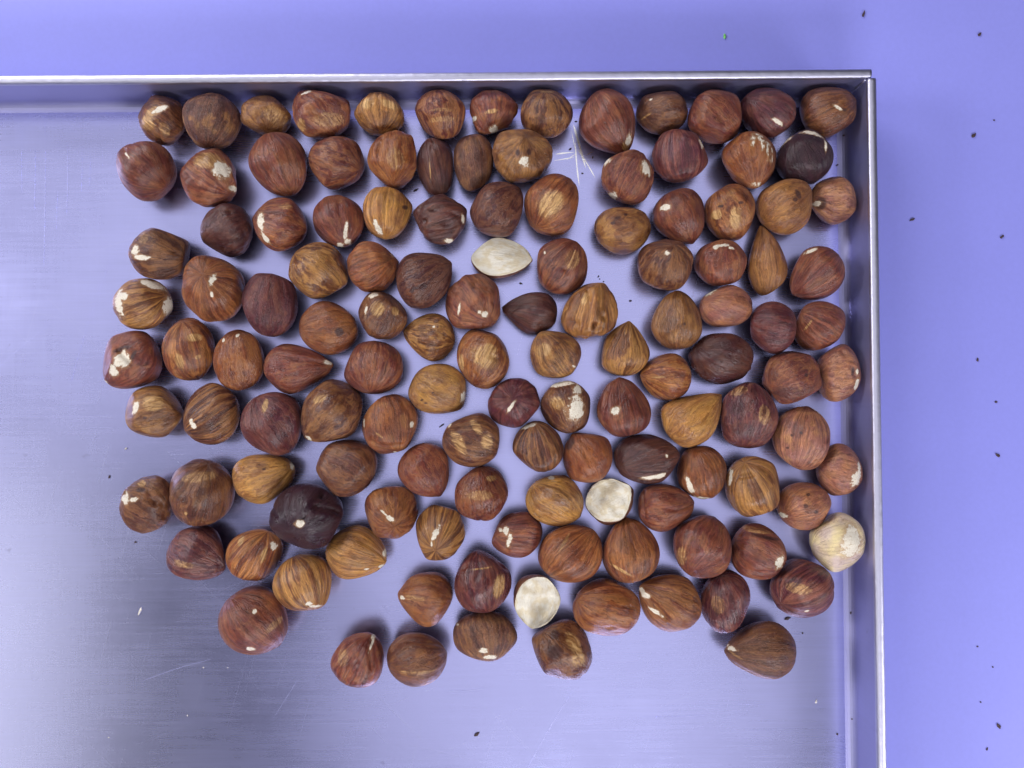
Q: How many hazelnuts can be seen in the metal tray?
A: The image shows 127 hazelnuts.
